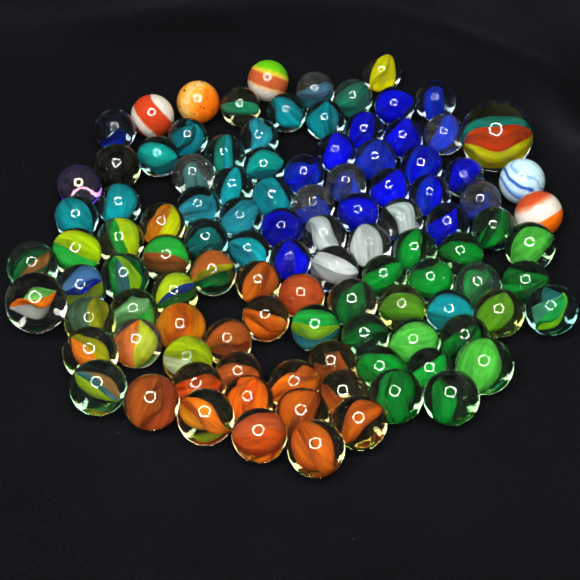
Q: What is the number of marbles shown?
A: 107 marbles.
